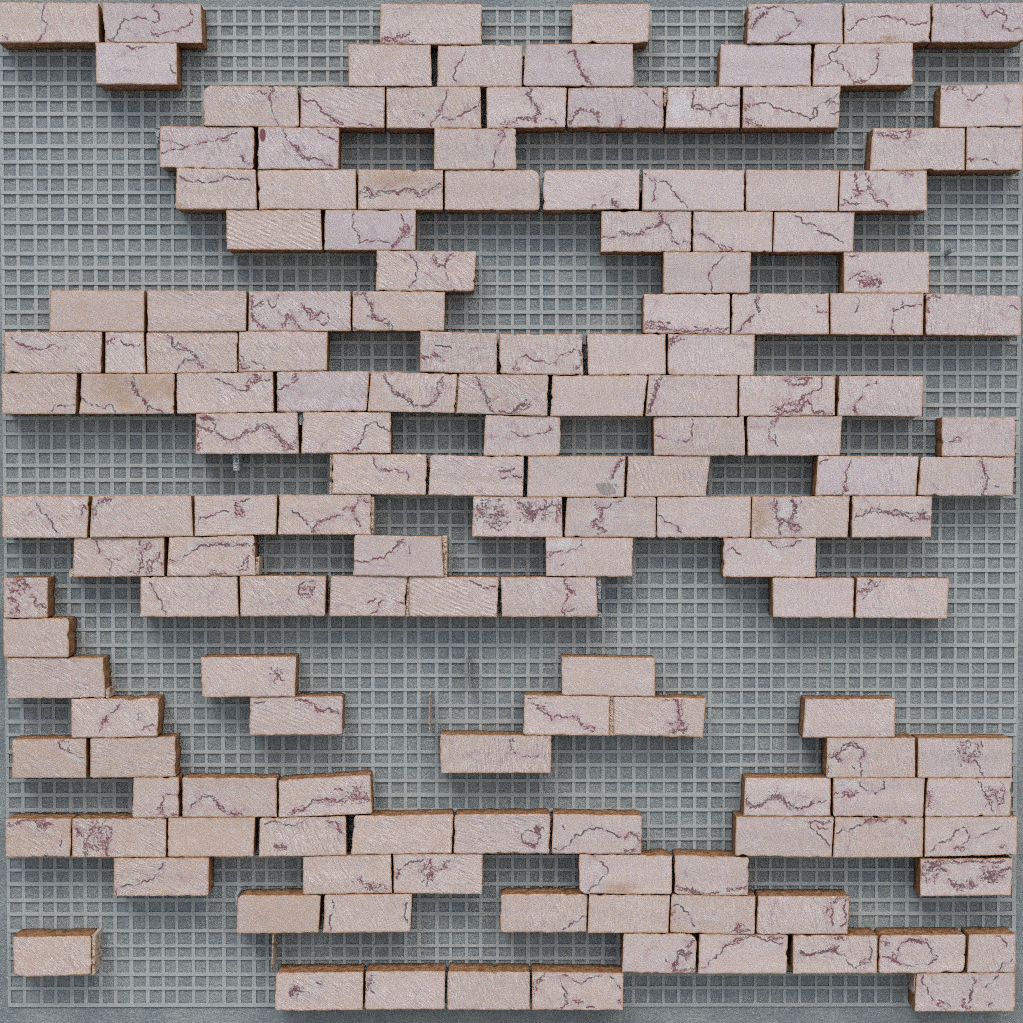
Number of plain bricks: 24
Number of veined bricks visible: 131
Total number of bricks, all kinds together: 155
